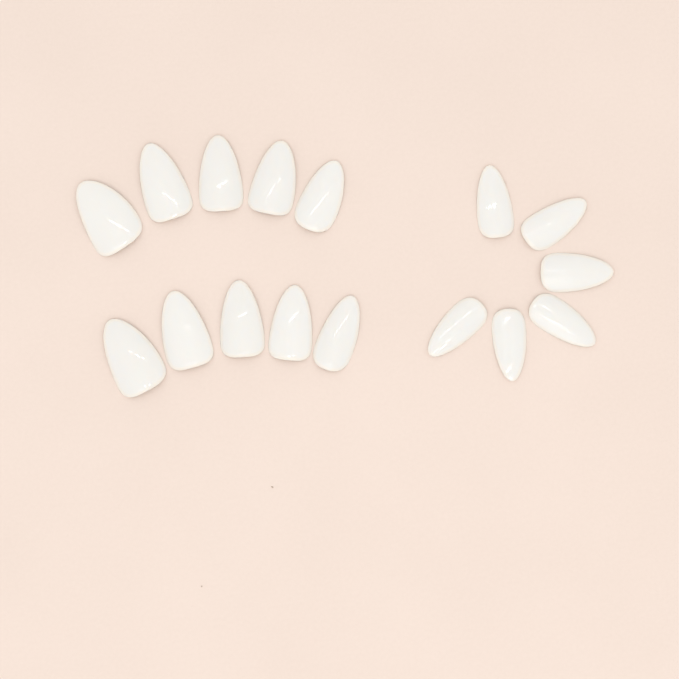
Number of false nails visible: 16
